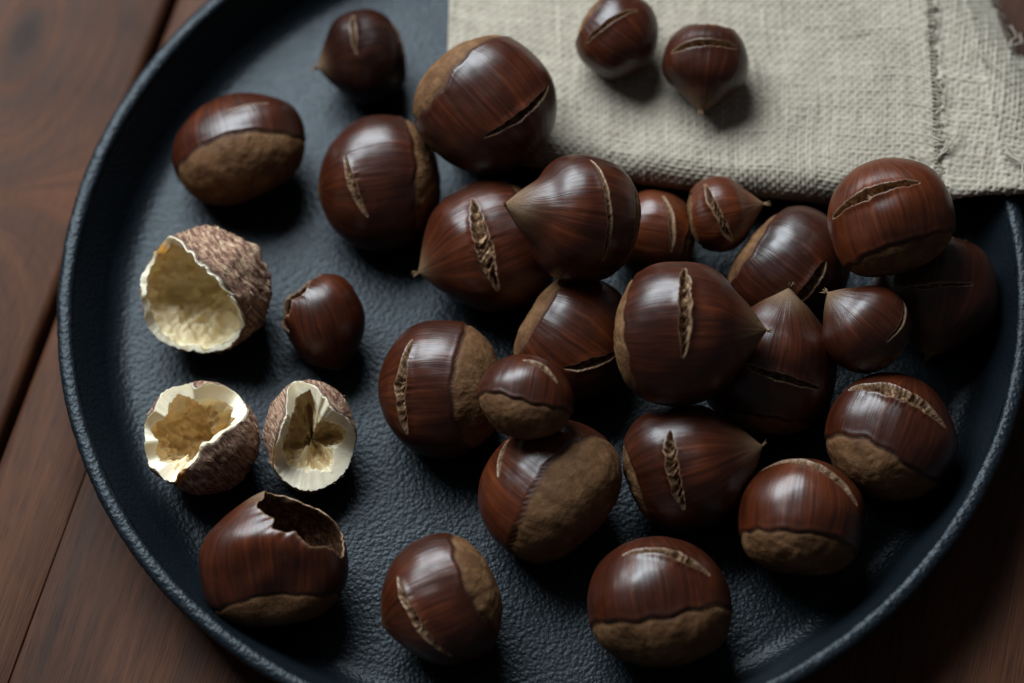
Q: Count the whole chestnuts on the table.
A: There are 25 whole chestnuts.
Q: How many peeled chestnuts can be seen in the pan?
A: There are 3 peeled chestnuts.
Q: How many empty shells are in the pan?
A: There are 2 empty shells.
